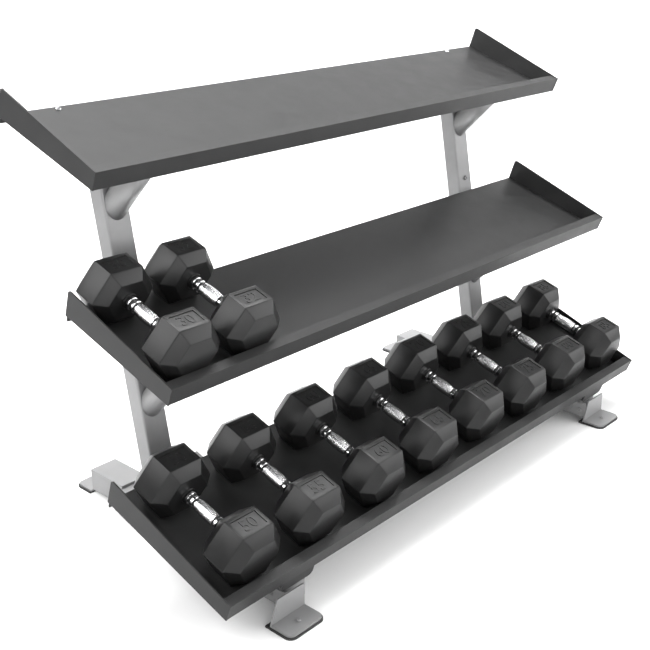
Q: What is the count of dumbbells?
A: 10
